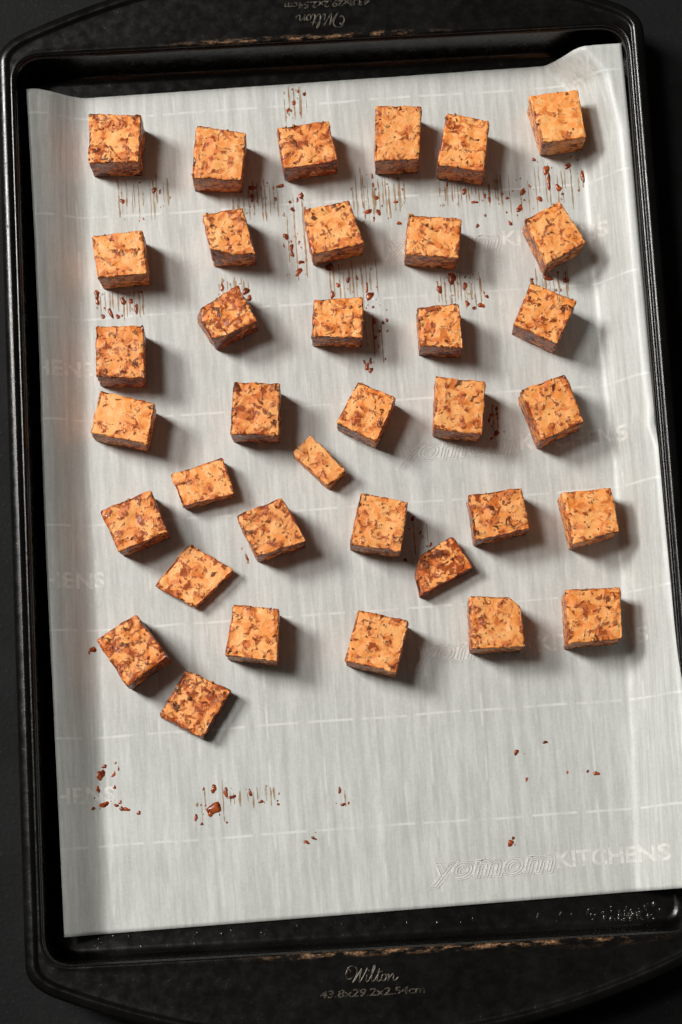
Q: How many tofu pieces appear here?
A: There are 36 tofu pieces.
